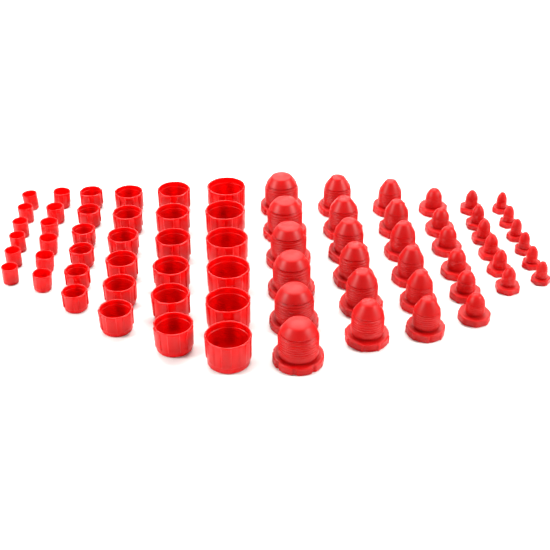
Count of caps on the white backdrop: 36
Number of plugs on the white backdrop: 36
